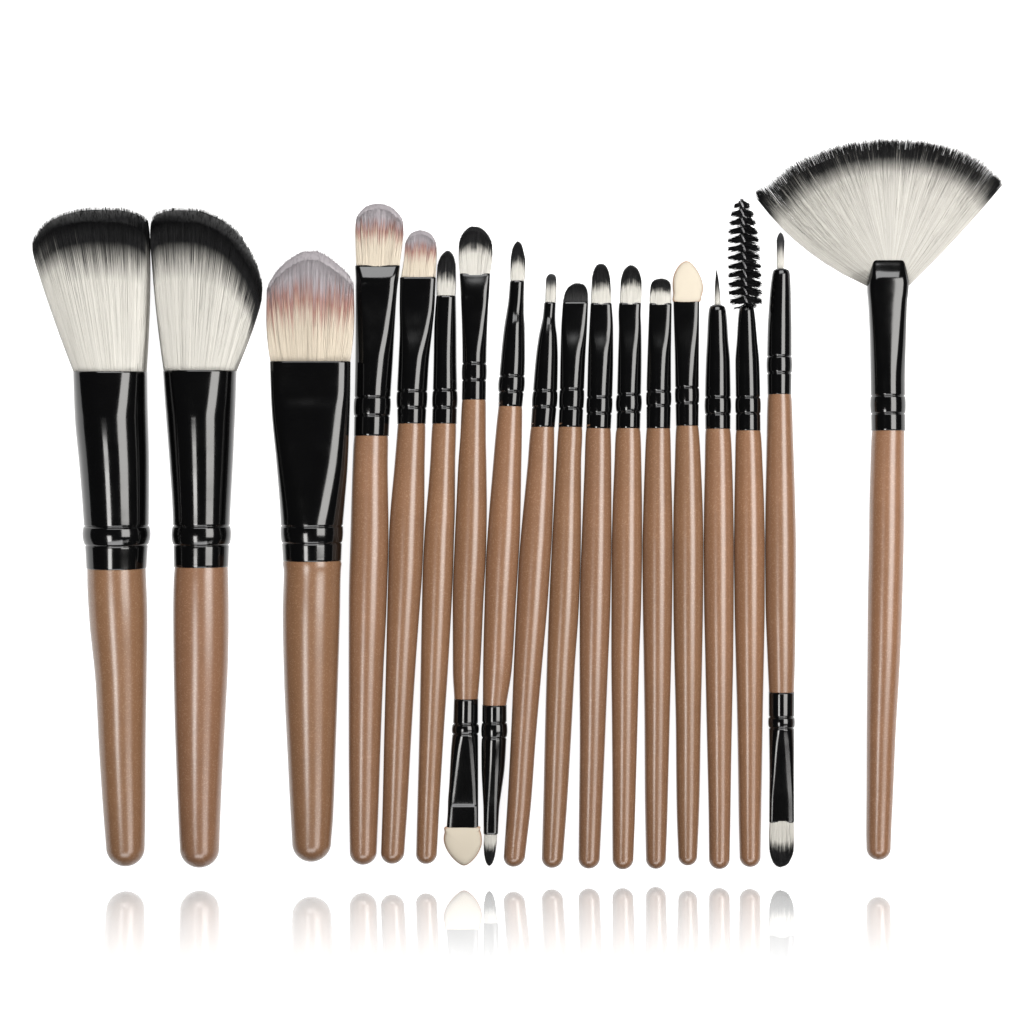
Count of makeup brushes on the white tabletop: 18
